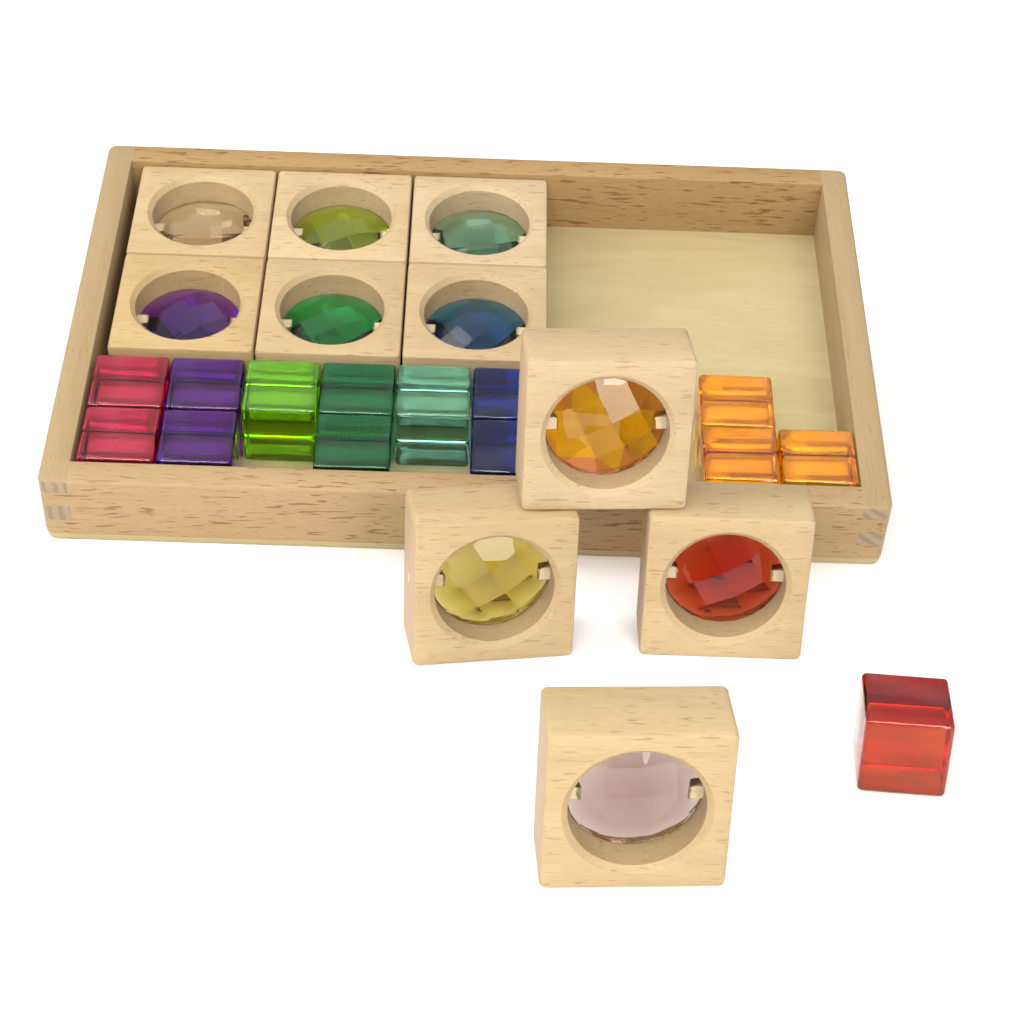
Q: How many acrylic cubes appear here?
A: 14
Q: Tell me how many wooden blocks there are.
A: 10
